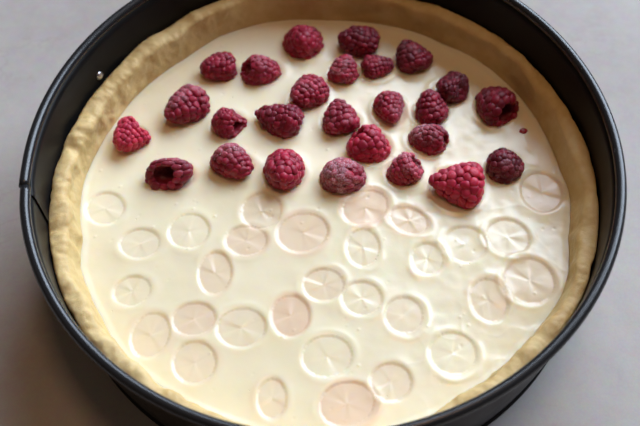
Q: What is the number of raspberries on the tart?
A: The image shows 26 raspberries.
